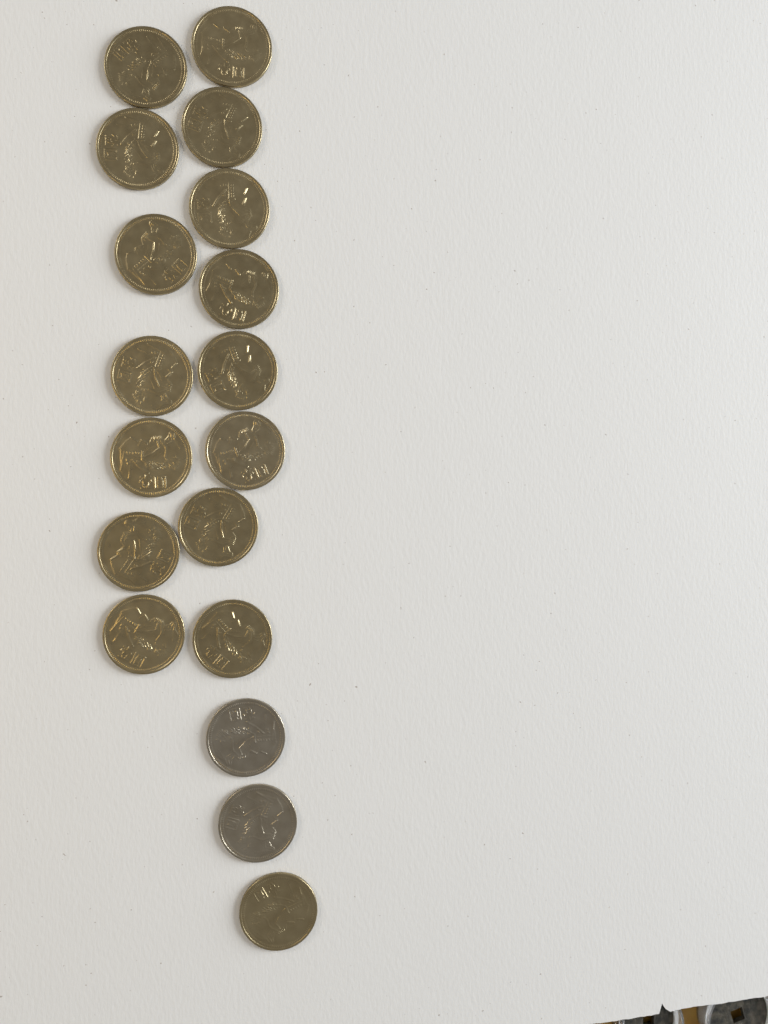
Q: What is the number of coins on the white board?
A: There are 18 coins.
